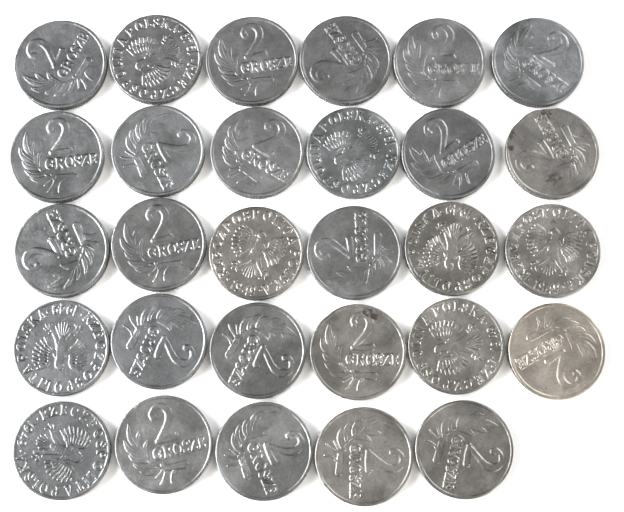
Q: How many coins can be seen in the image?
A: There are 29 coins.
